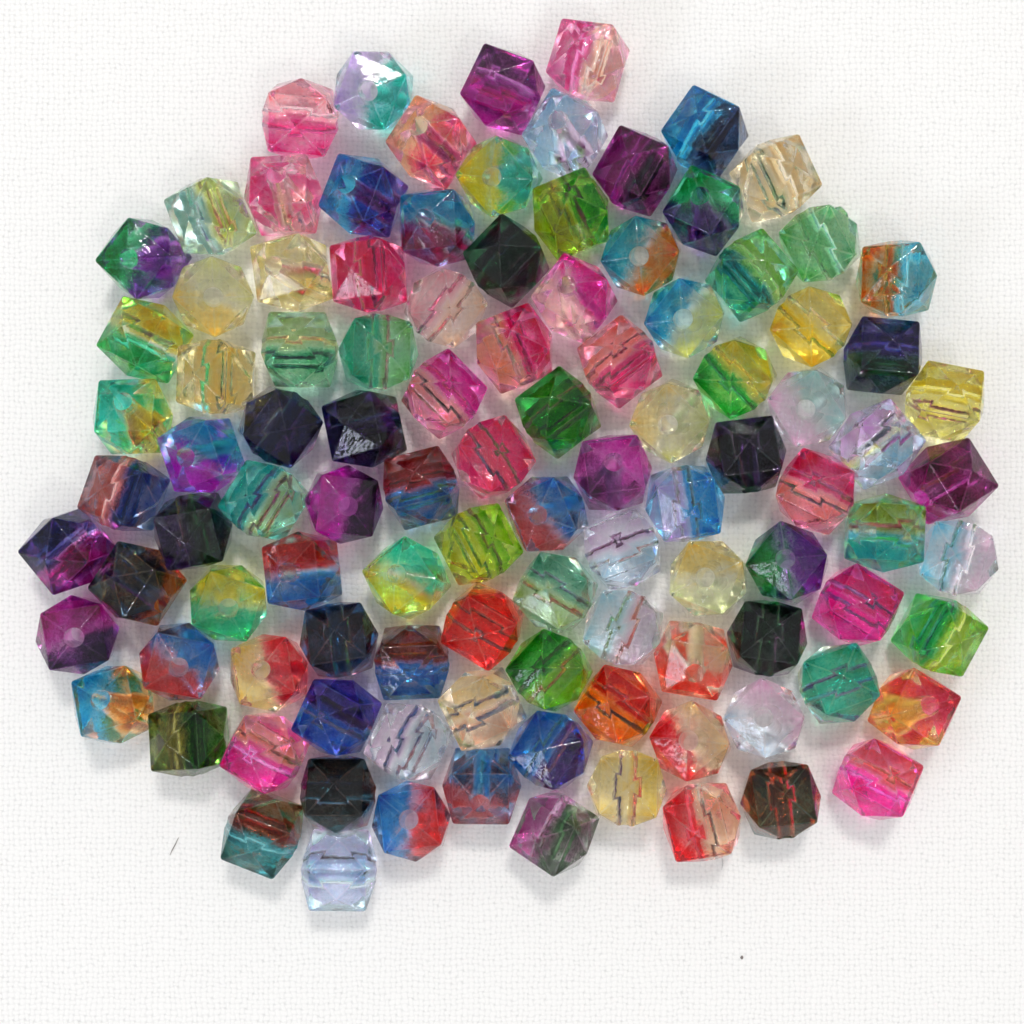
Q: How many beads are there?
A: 105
